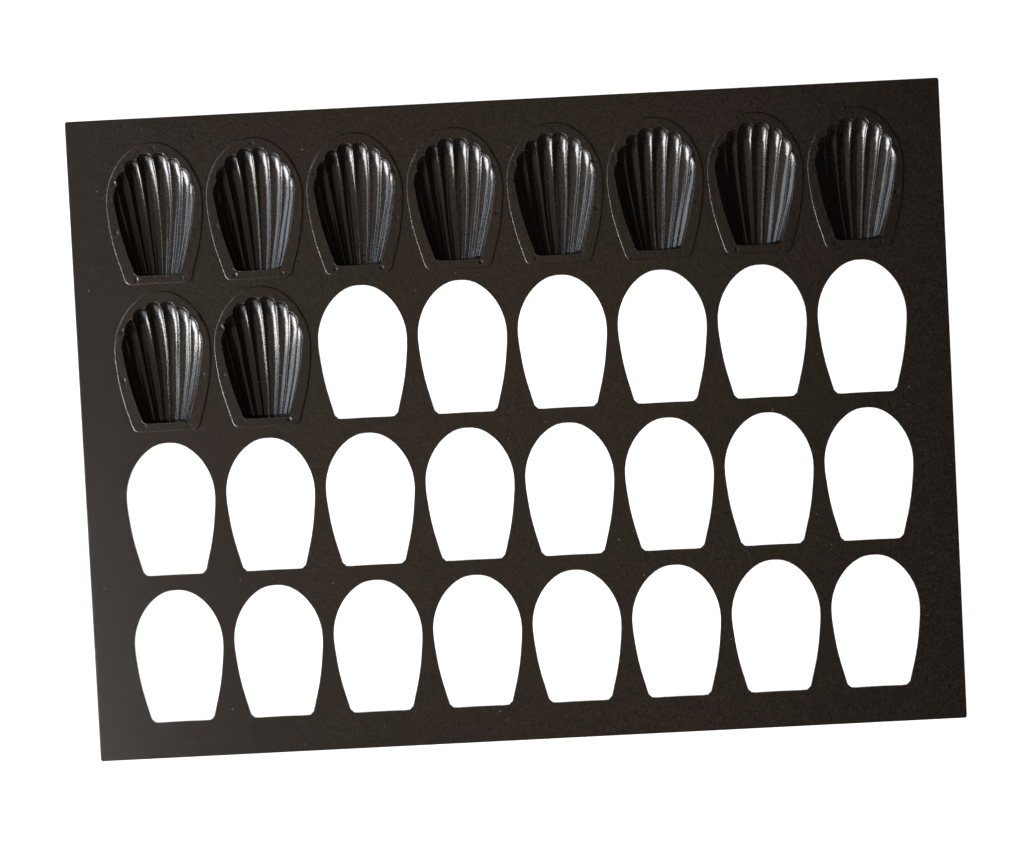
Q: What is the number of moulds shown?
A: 10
